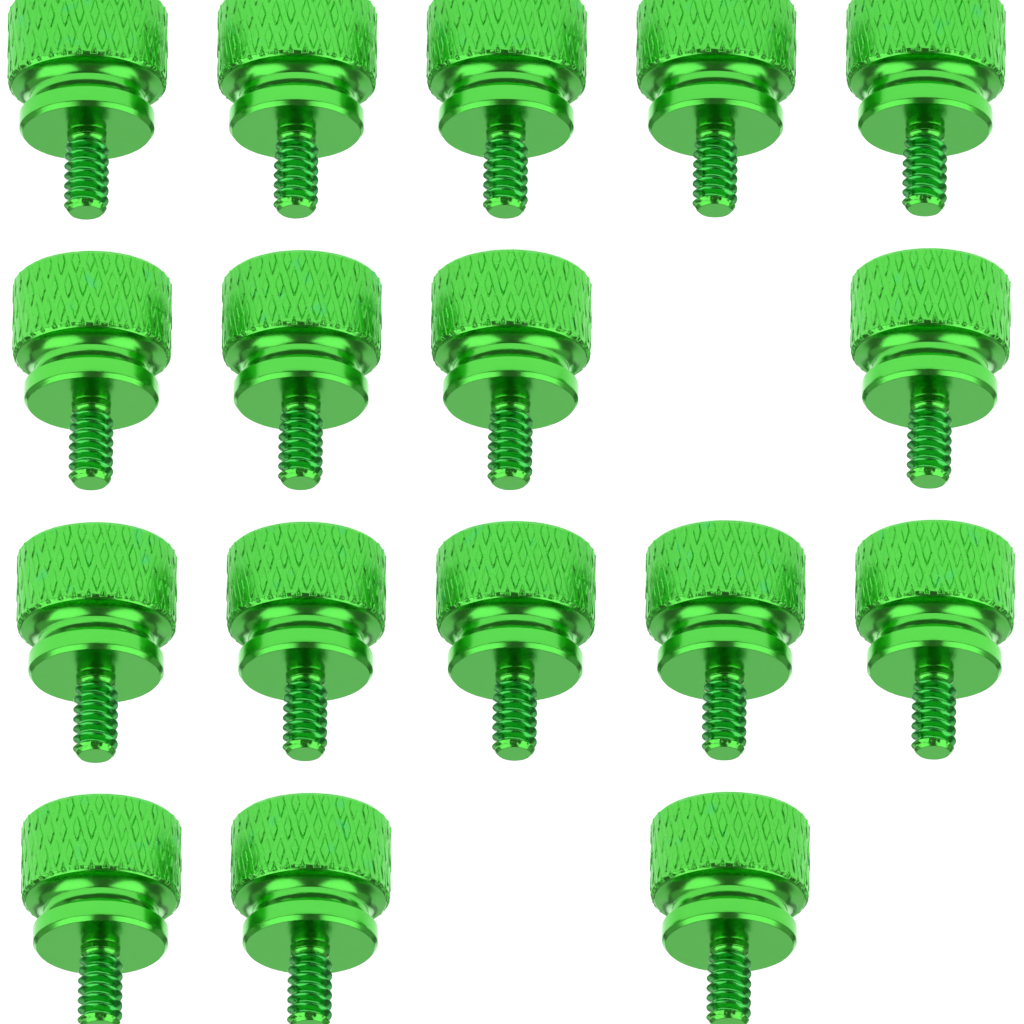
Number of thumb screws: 17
